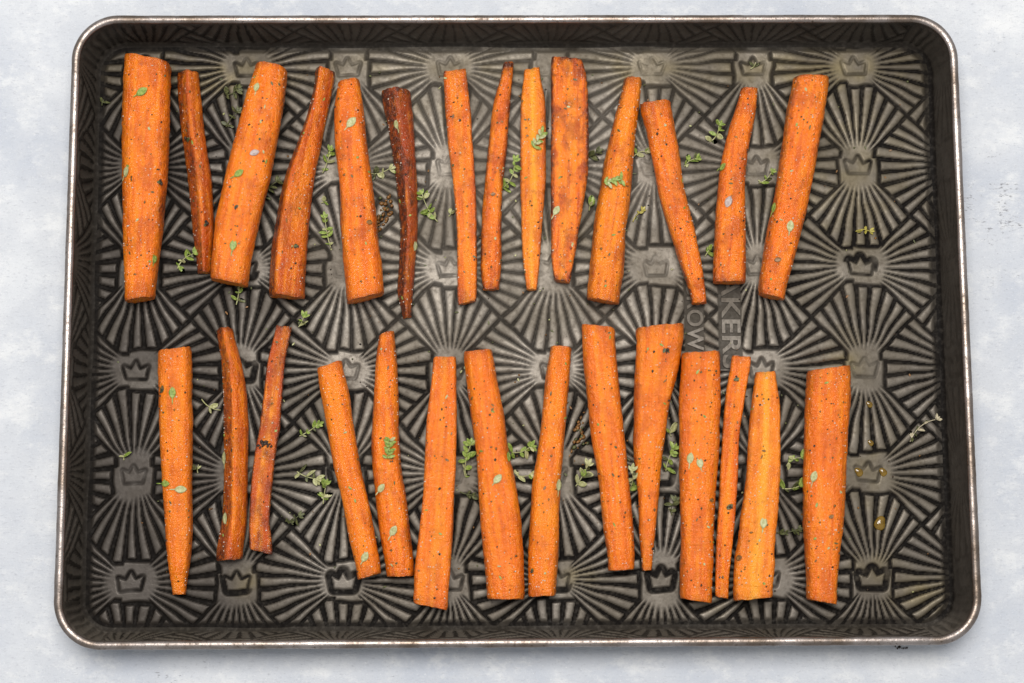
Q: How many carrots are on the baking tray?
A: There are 28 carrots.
